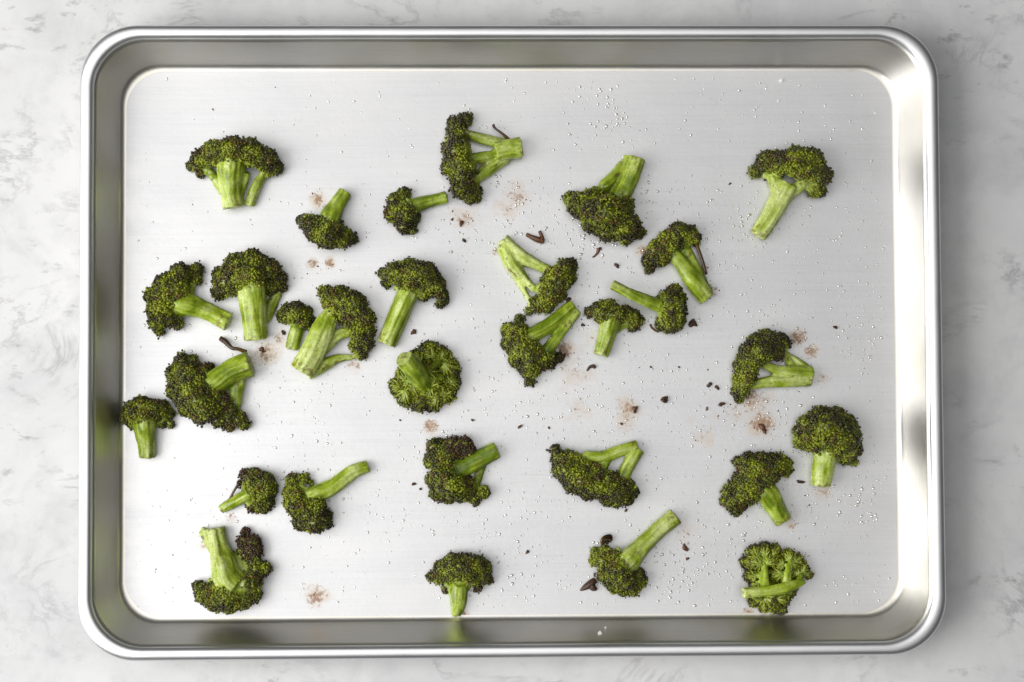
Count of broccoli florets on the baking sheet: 30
